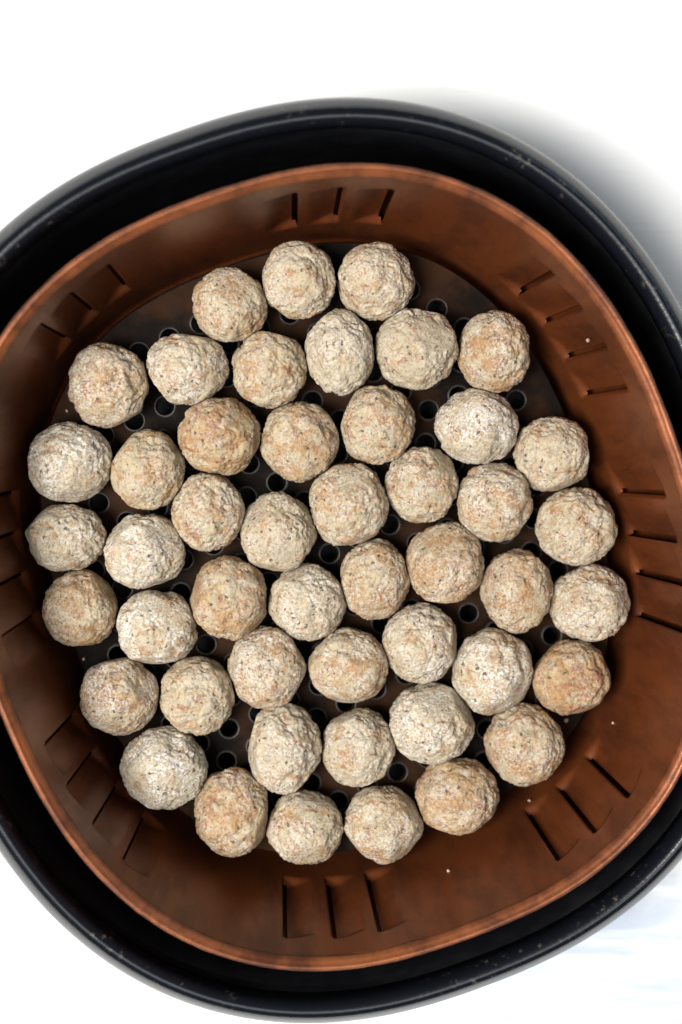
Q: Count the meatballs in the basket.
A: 48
